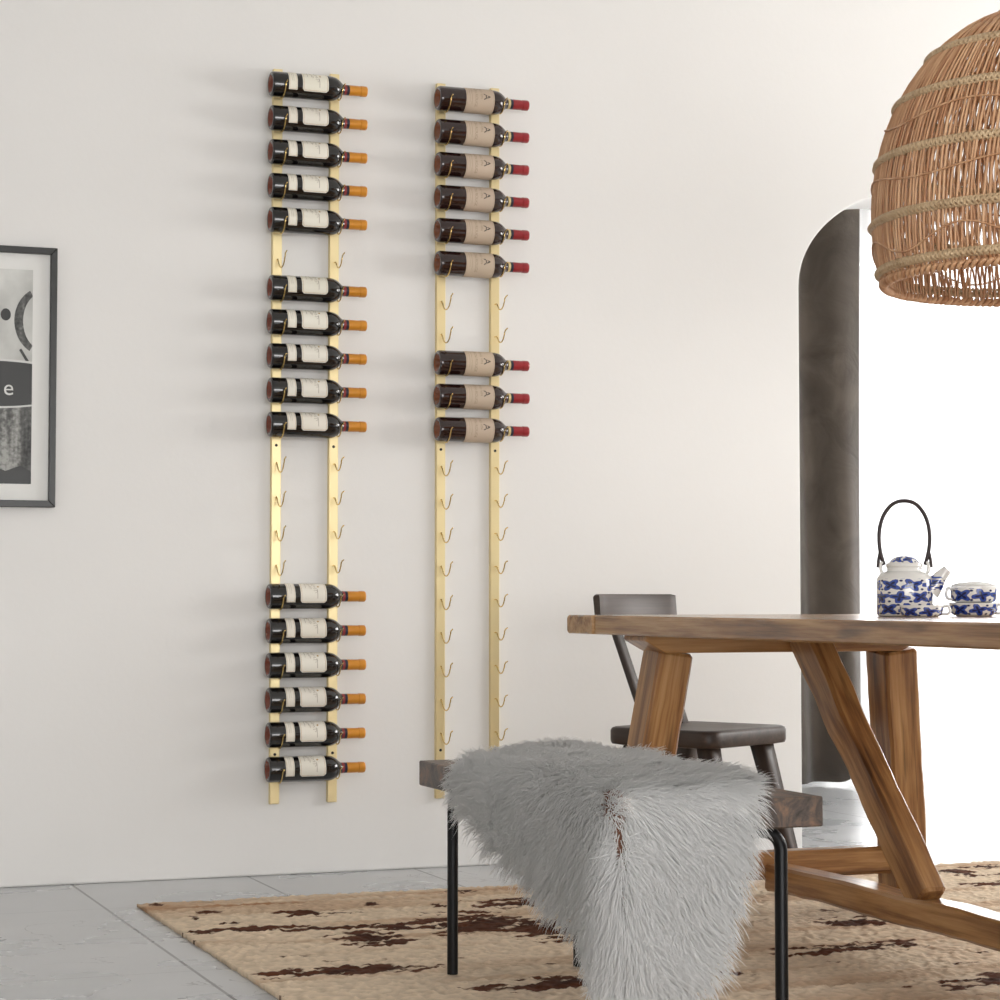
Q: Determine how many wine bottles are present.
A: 25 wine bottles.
